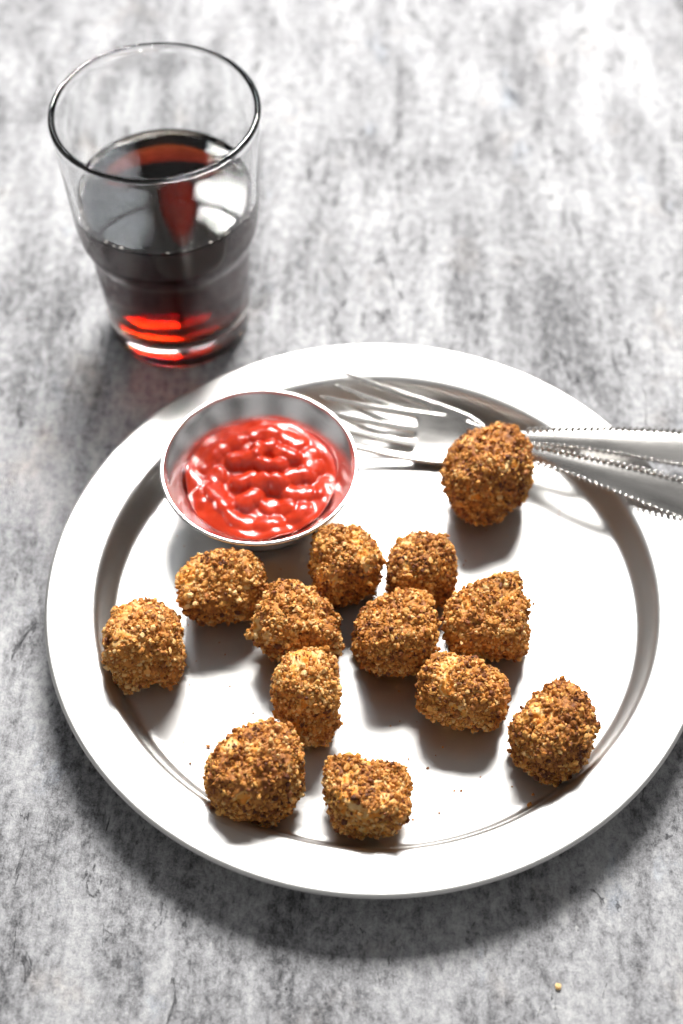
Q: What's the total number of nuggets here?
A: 13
